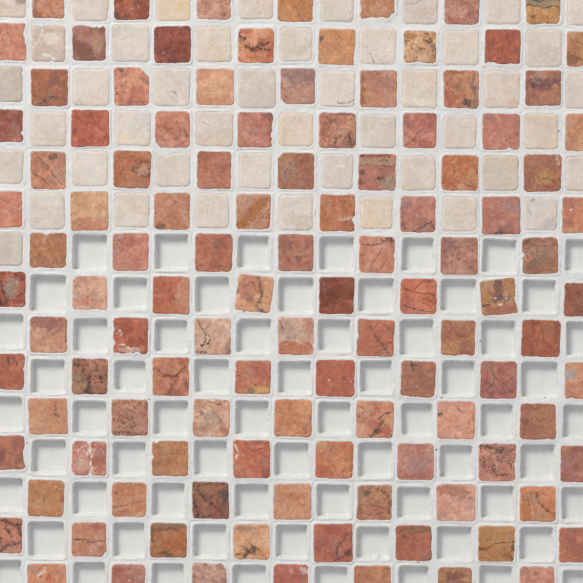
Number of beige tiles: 46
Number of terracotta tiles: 112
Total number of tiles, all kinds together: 158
